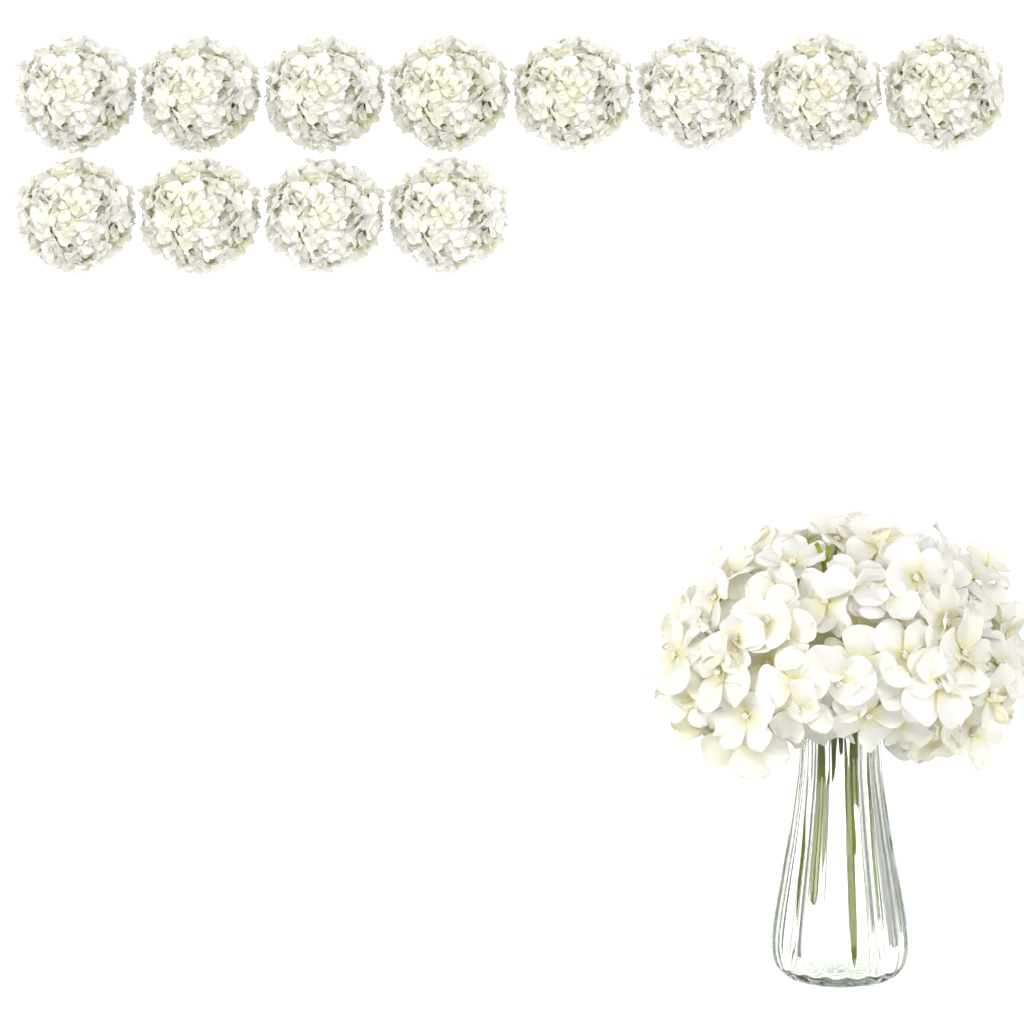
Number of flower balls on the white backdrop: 12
